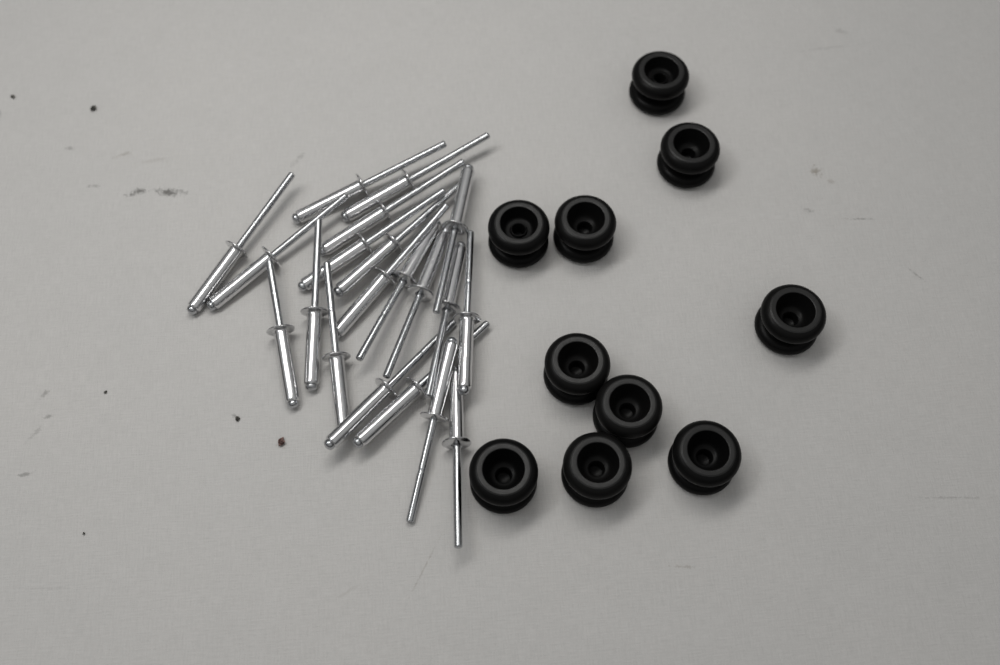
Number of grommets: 10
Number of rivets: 20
